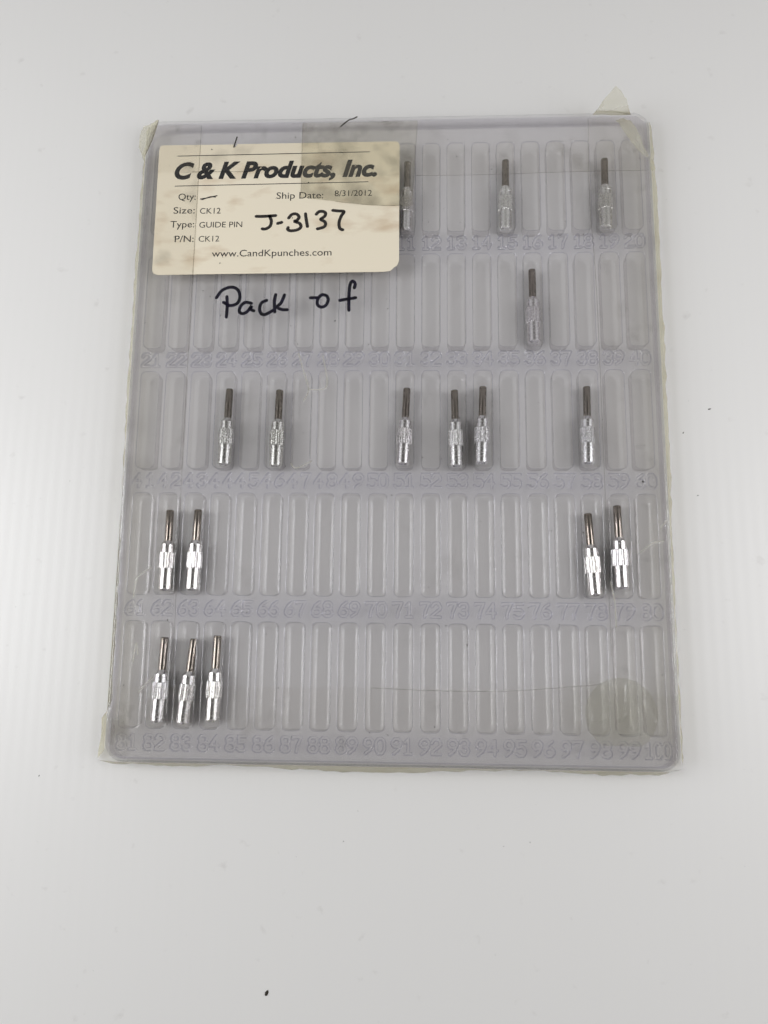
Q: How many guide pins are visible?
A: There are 17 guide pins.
